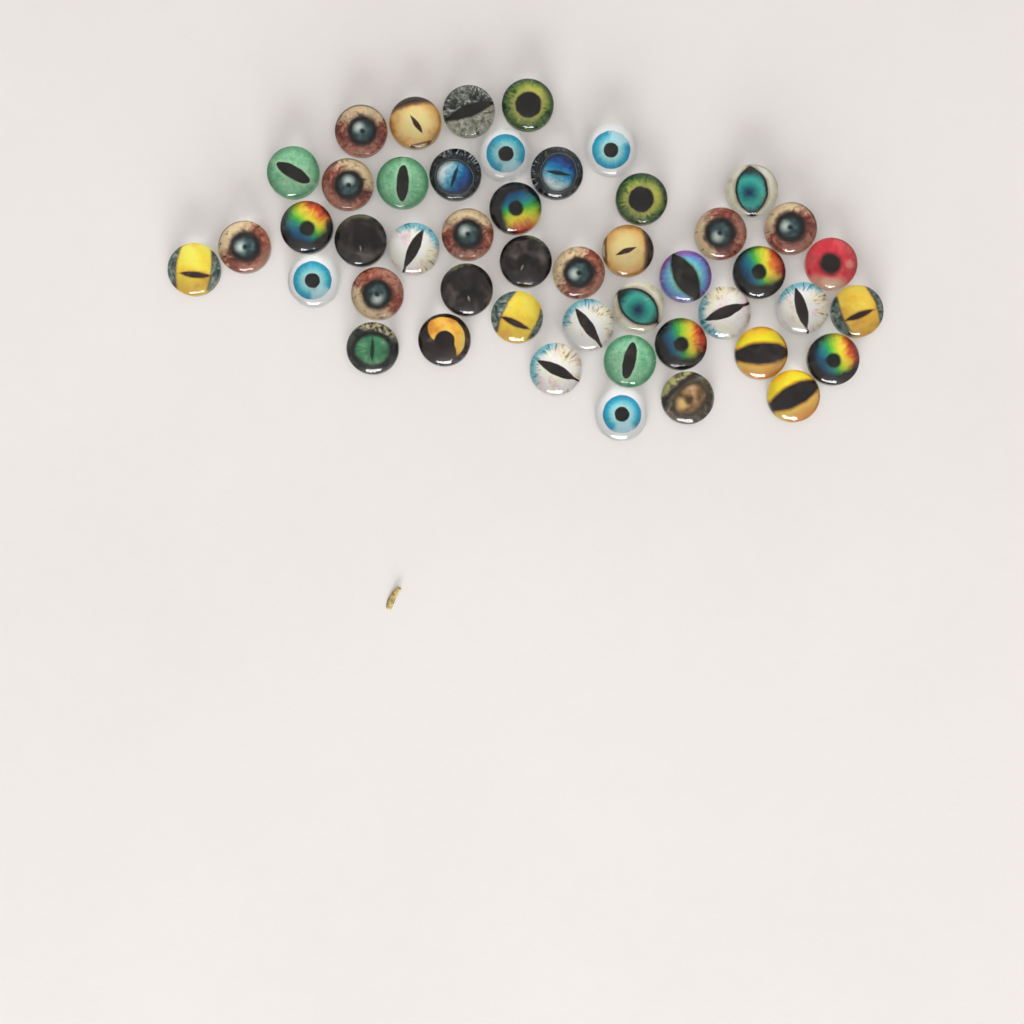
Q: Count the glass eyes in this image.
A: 47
